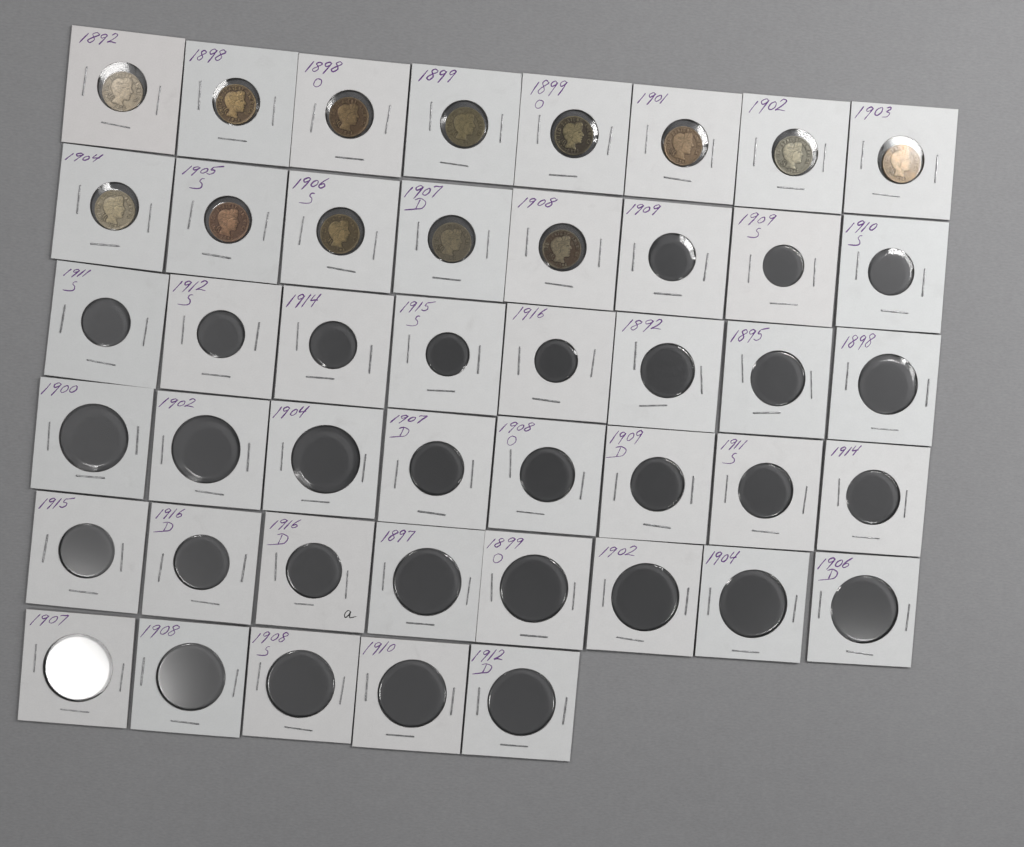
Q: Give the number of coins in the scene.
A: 13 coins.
